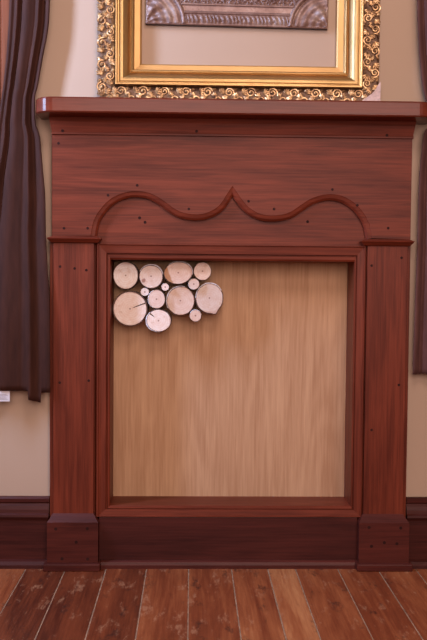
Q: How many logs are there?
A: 13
